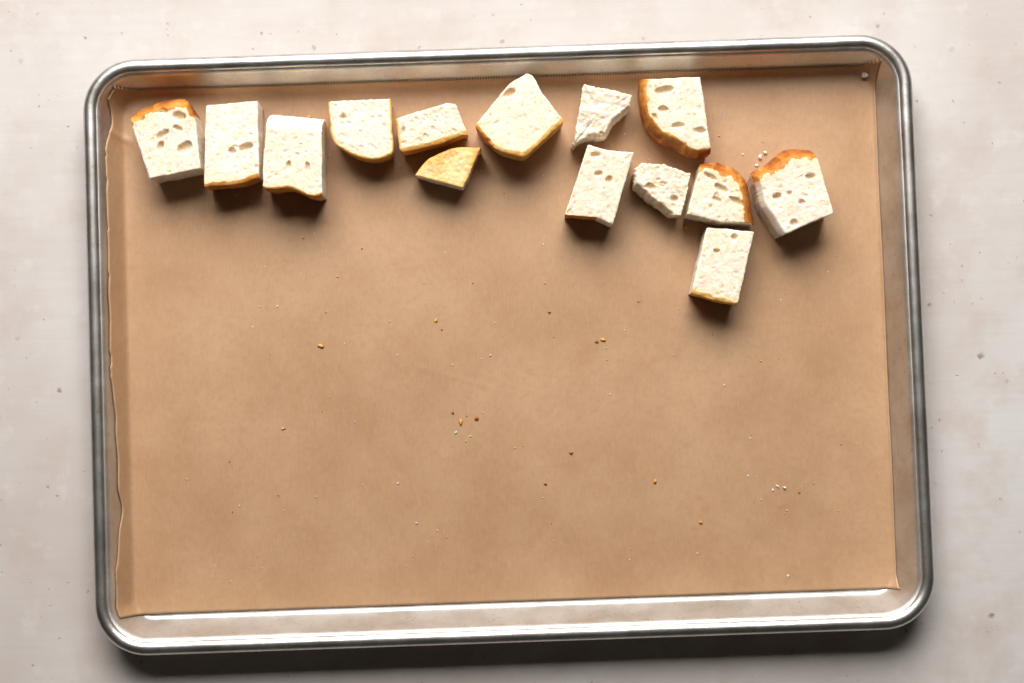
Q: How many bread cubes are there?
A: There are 14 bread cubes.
